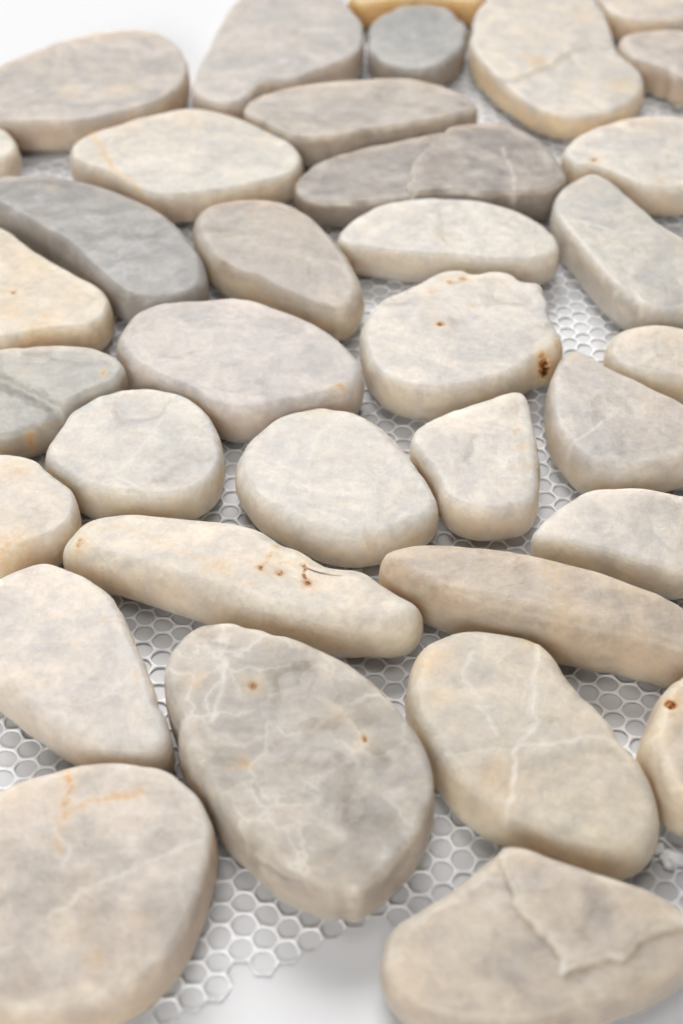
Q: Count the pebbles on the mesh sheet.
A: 35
